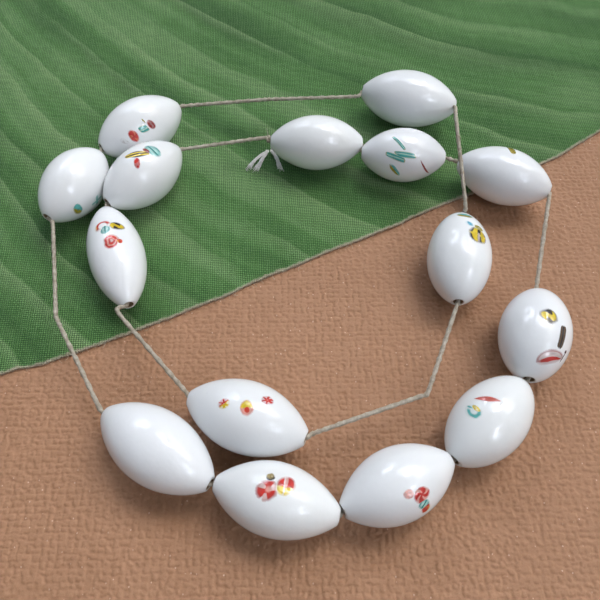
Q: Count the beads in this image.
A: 15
